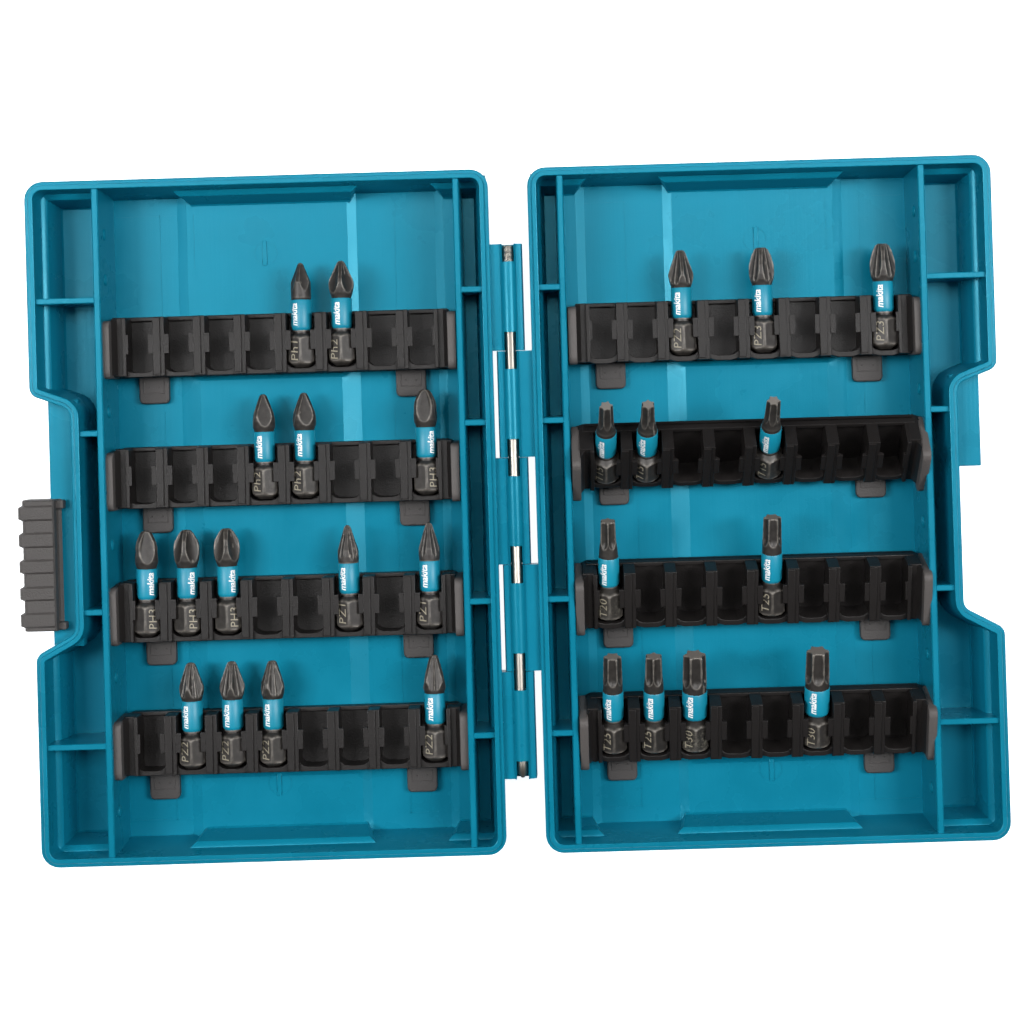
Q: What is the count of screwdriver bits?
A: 26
